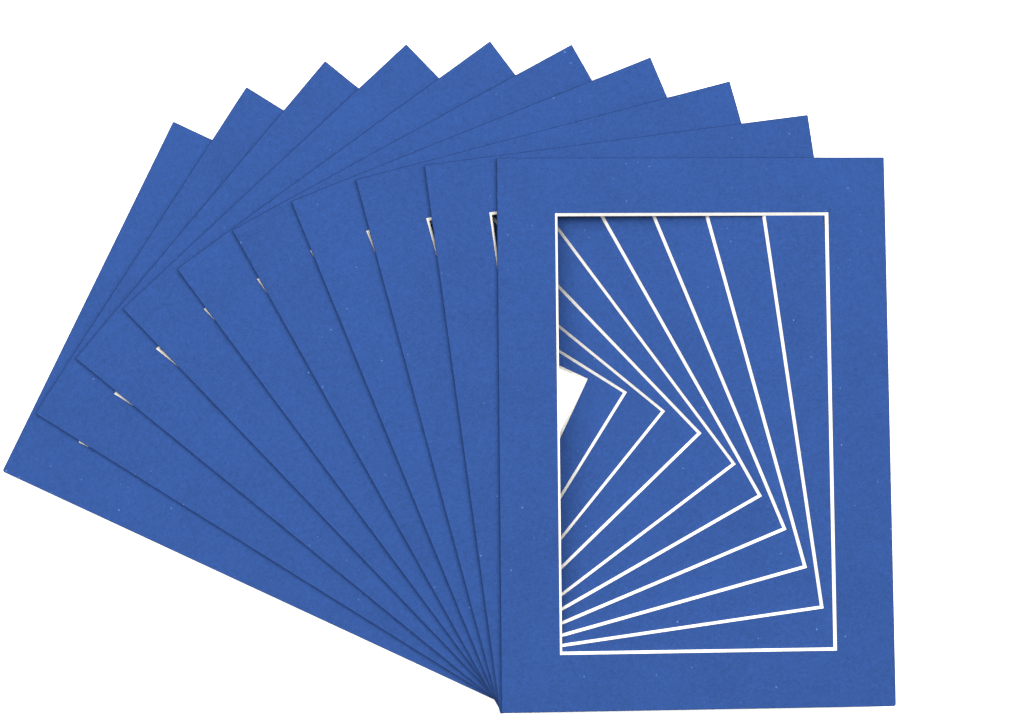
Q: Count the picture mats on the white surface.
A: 10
